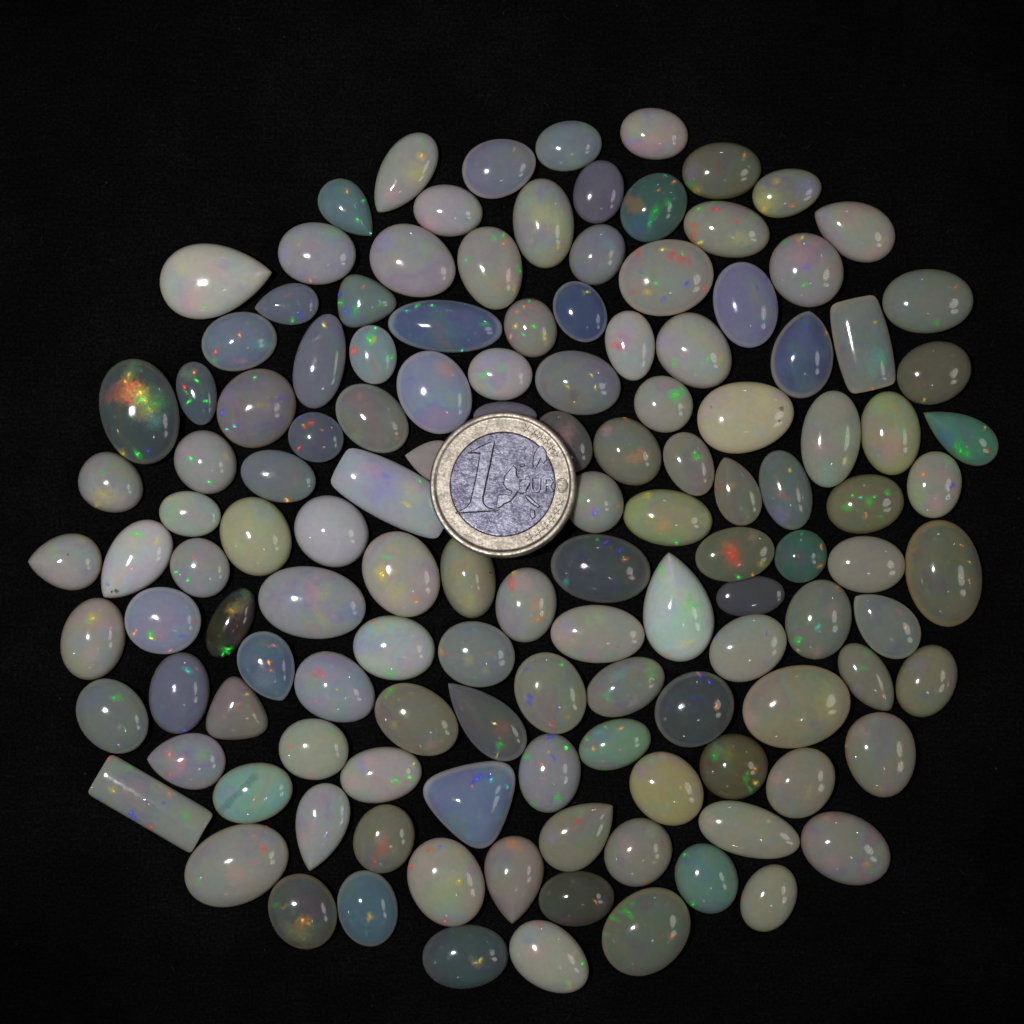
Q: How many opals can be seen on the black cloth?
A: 131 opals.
